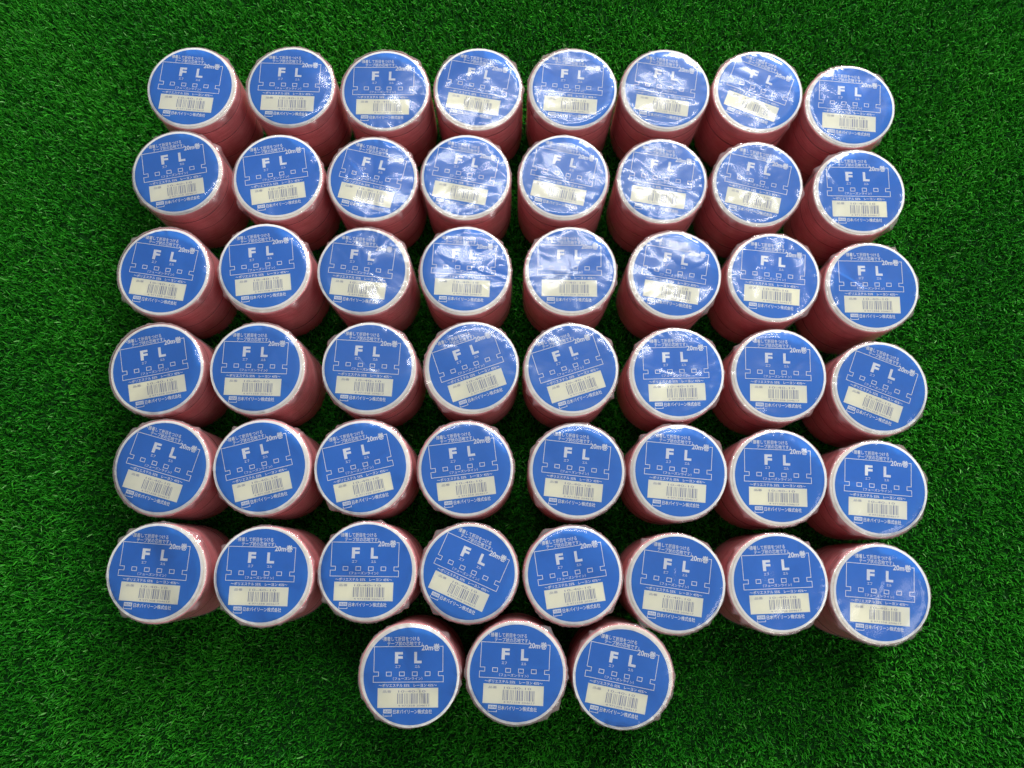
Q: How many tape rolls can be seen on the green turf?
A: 51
